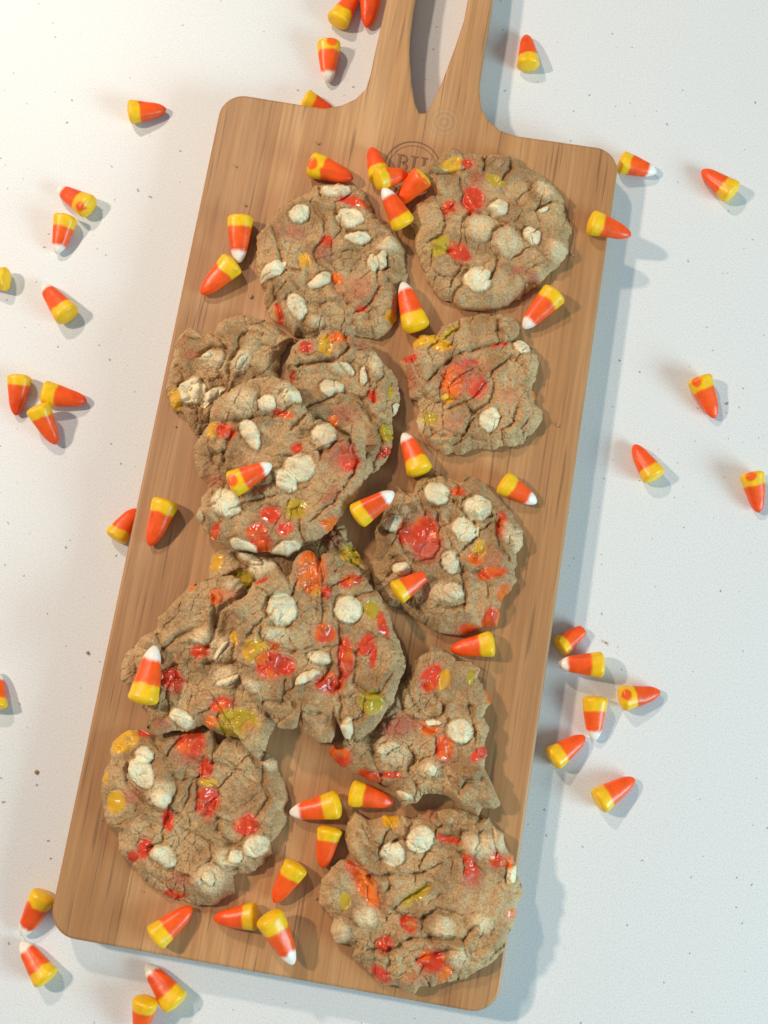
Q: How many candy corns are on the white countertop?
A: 55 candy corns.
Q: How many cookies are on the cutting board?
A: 13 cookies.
